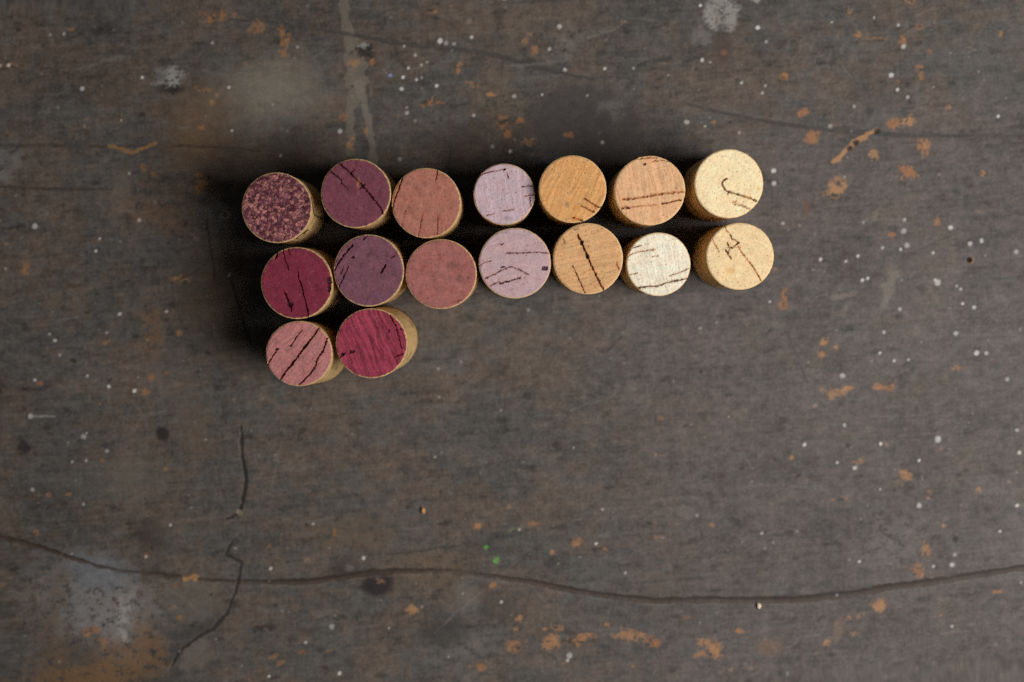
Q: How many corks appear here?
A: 16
